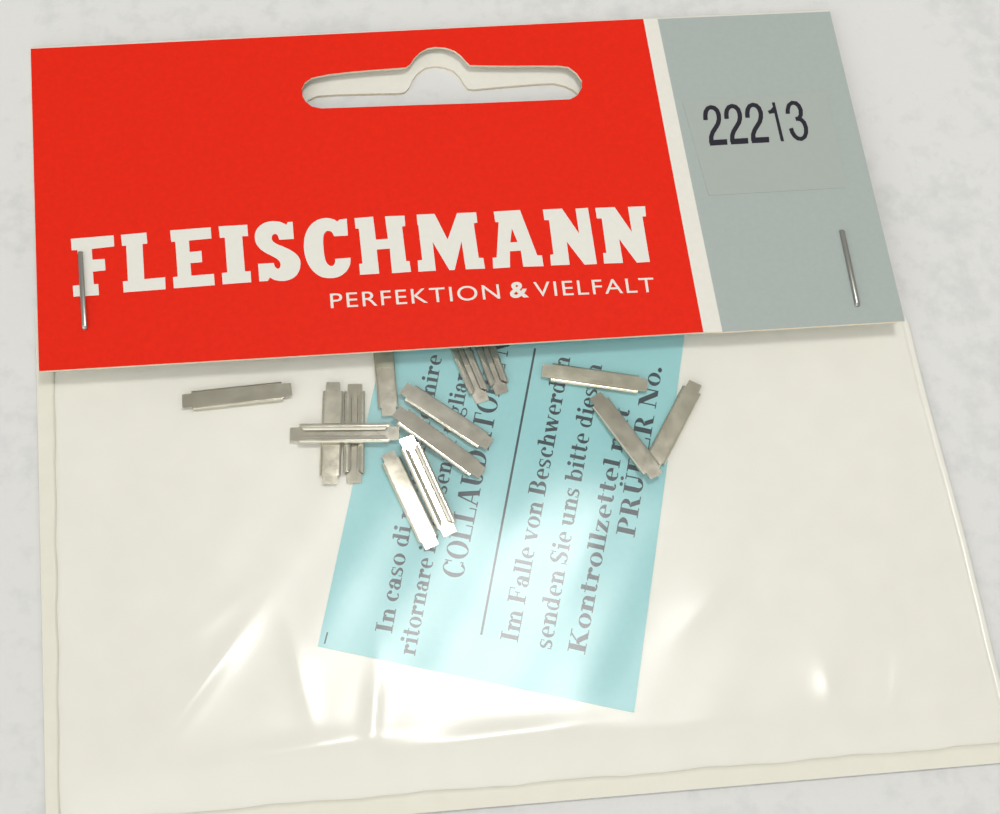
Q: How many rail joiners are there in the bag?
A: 14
